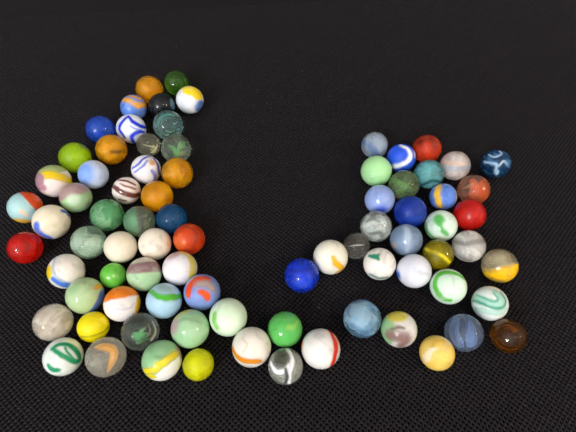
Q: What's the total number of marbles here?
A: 81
